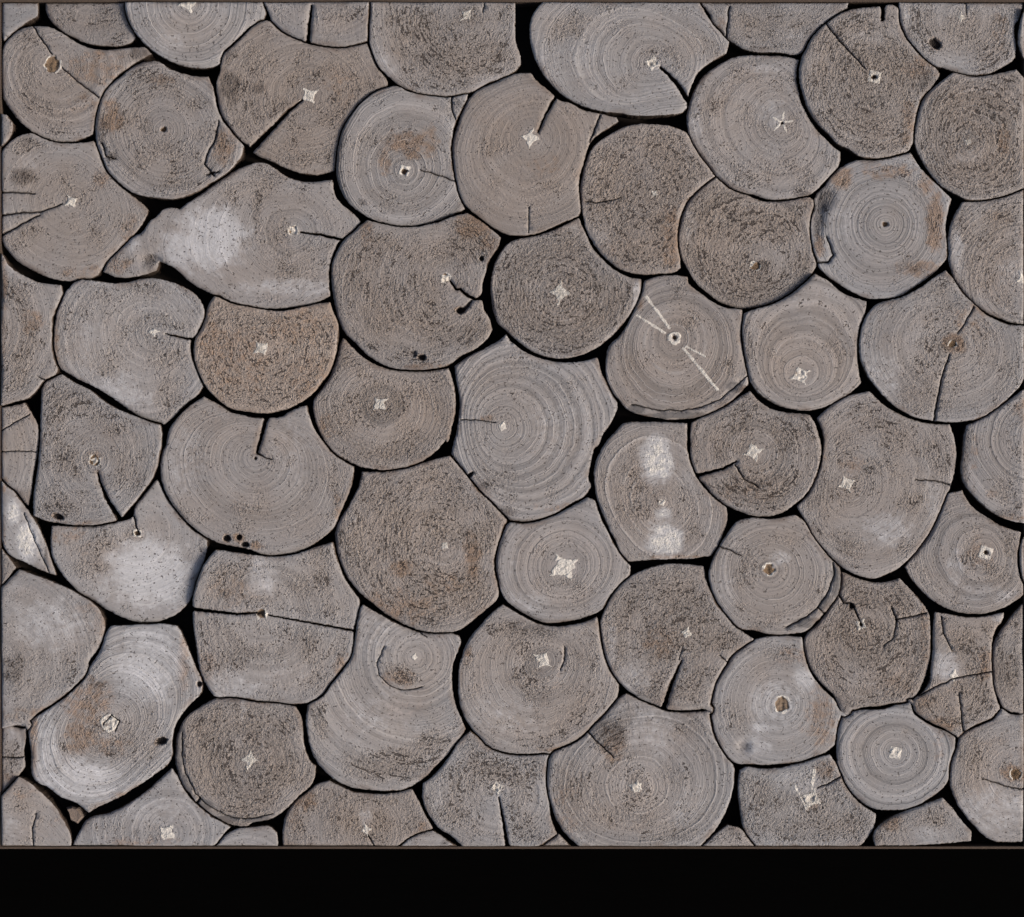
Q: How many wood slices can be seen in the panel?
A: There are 74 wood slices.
